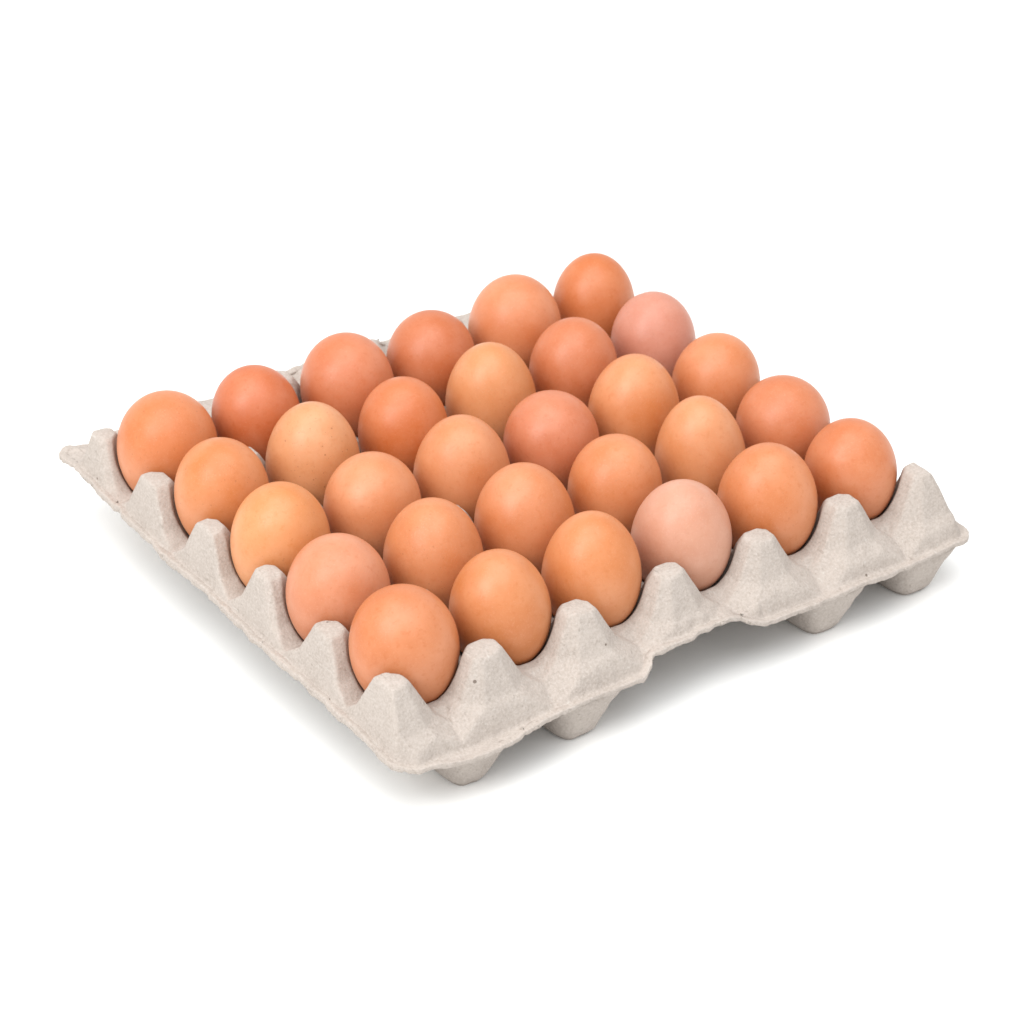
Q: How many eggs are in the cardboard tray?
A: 30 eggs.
